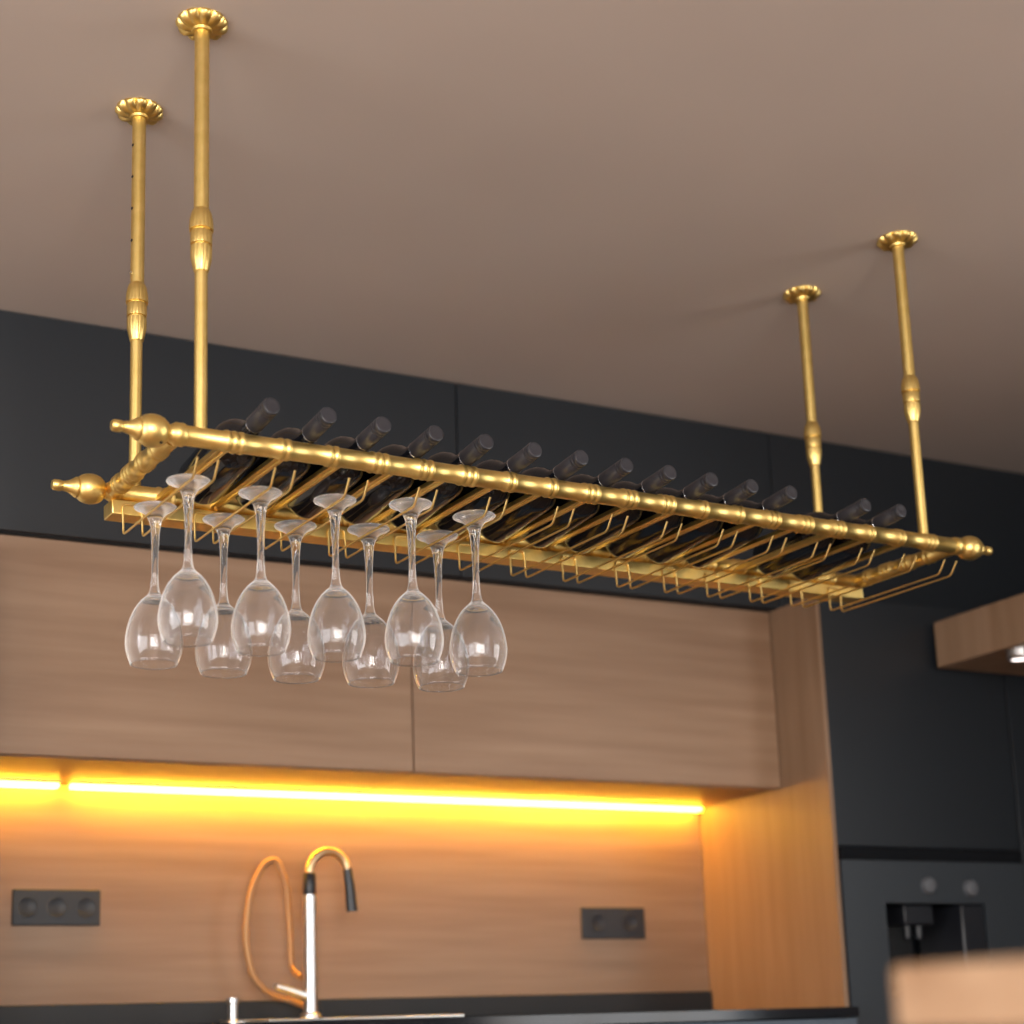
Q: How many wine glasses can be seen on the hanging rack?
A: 10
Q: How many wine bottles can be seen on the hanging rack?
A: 14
